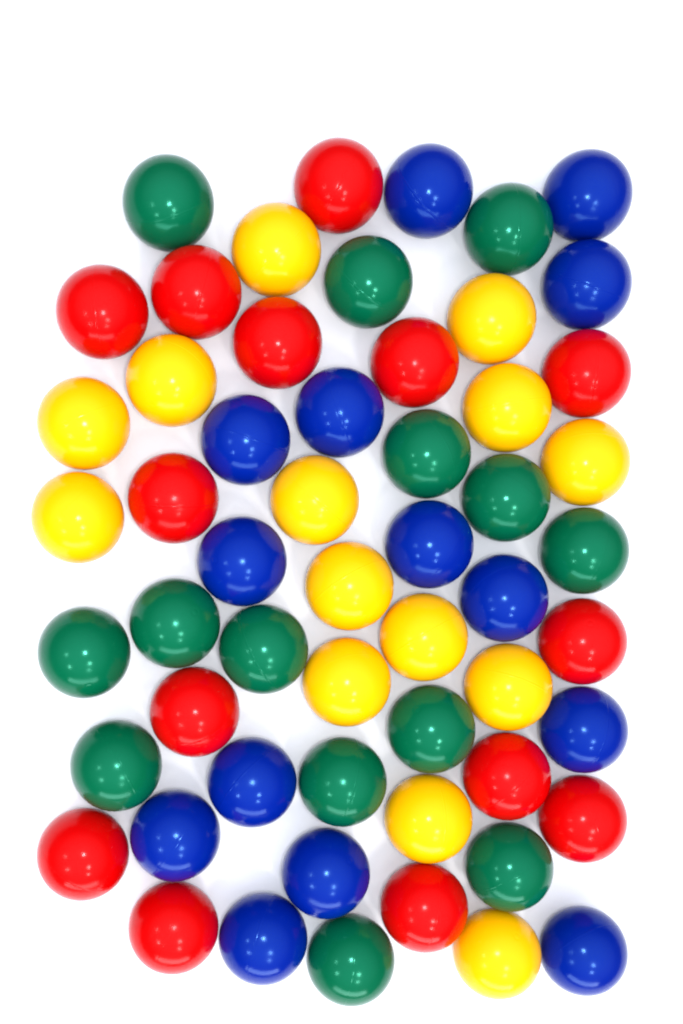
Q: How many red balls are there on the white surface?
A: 14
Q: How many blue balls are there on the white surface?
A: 14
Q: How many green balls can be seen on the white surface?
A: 14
